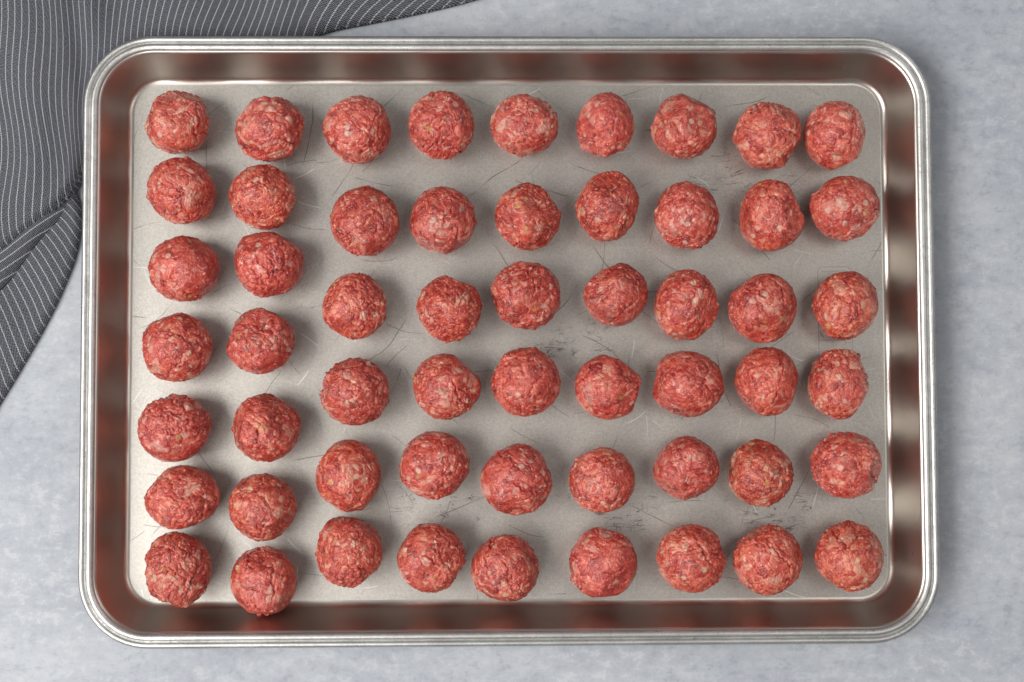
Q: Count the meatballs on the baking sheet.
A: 56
